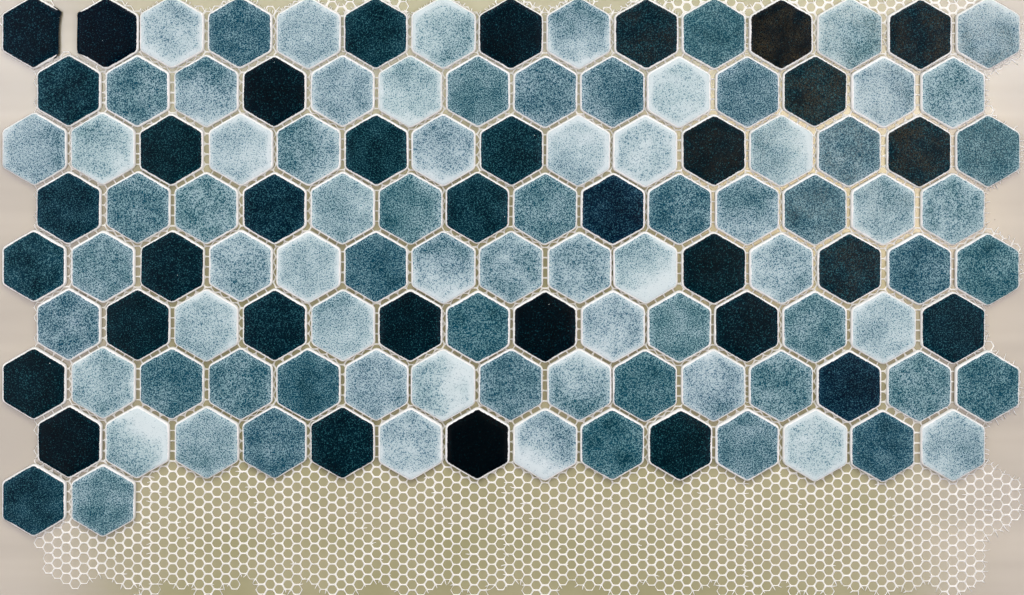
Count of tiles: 118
